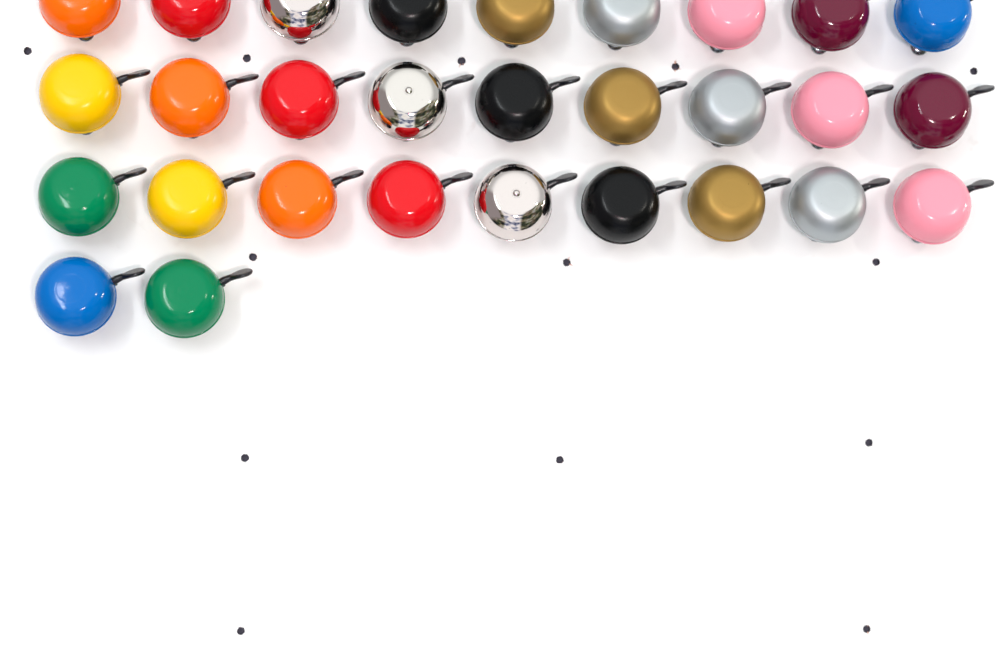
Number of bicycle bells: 29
